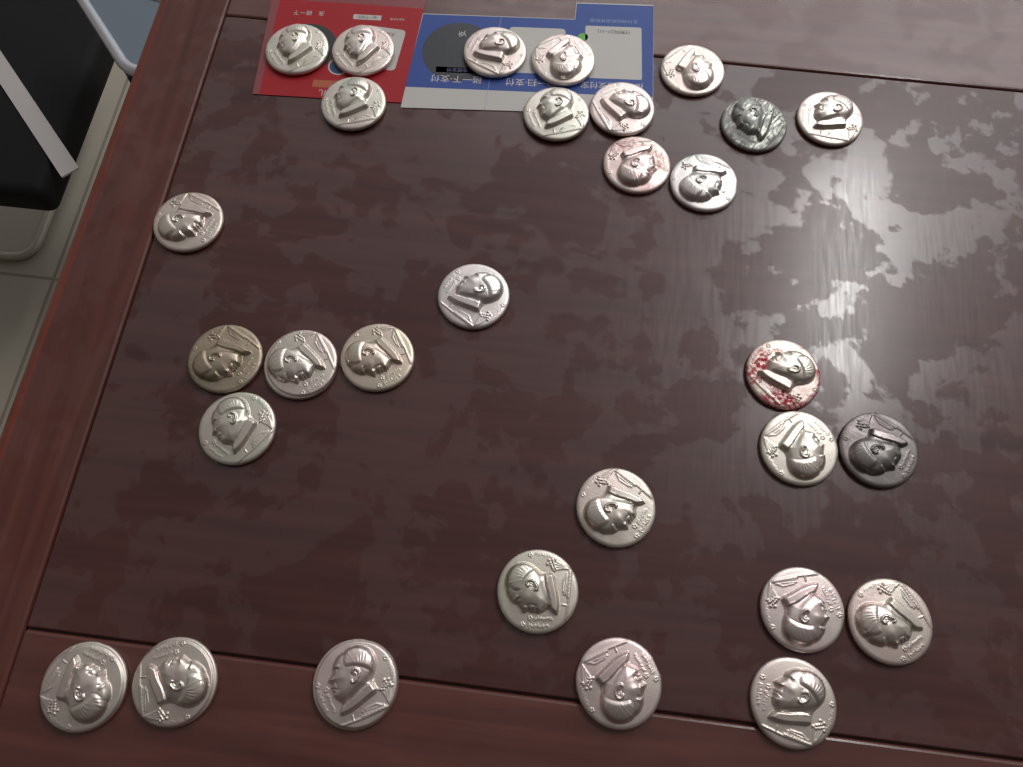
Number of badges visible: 30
